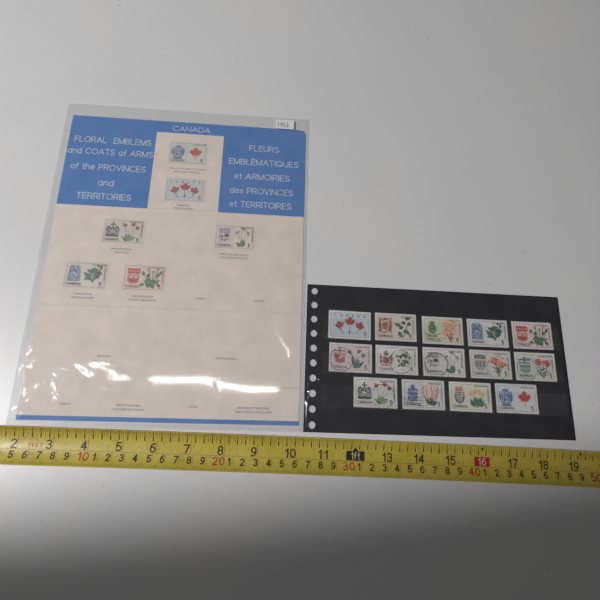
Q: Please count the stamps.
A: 20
